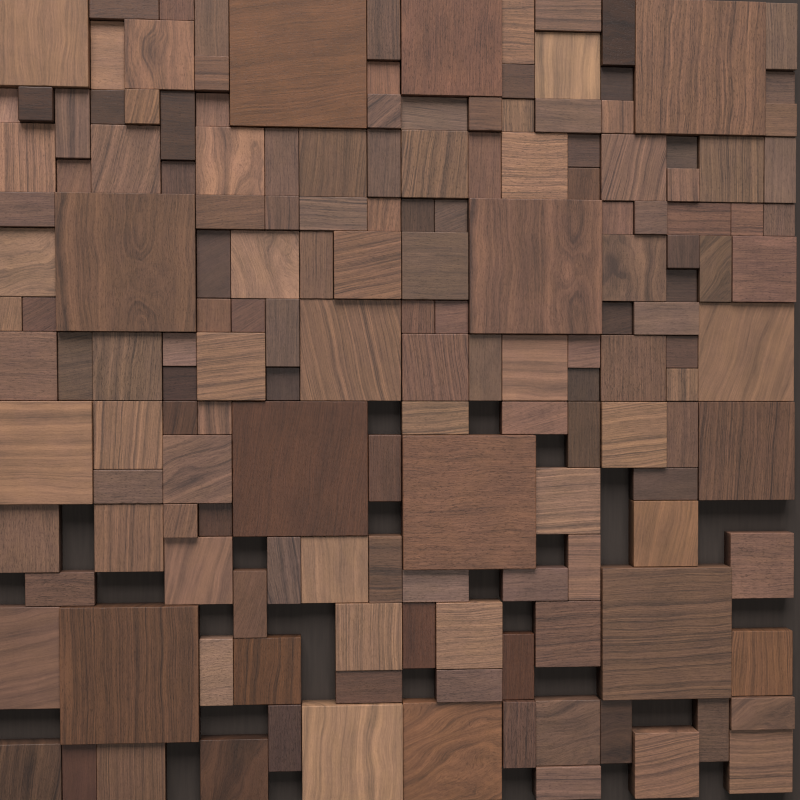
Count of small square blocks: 50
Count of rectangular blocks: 53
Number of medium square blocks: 43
